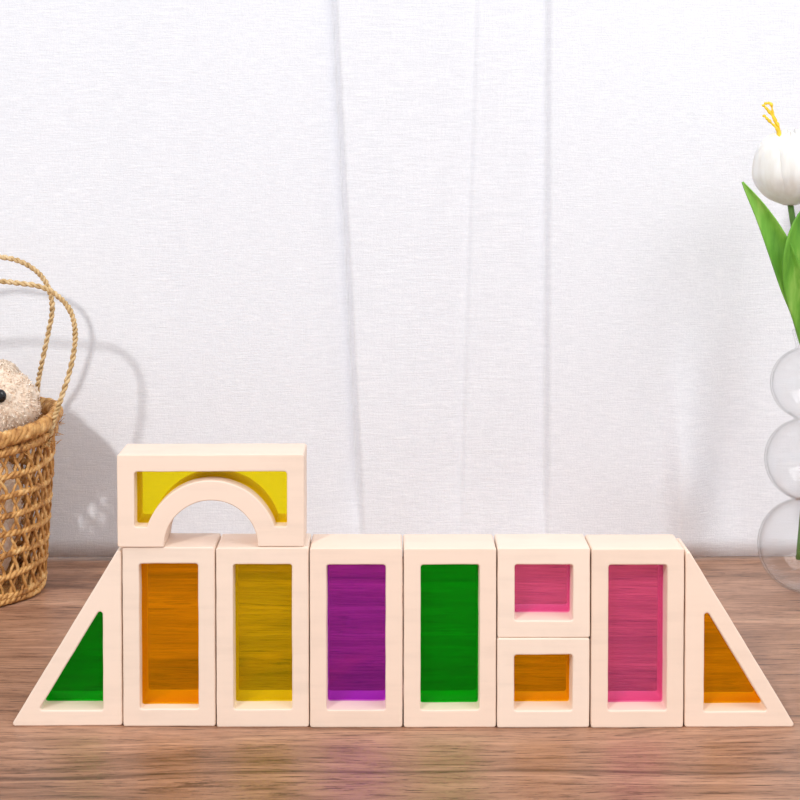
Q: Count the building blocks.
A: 10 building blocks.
